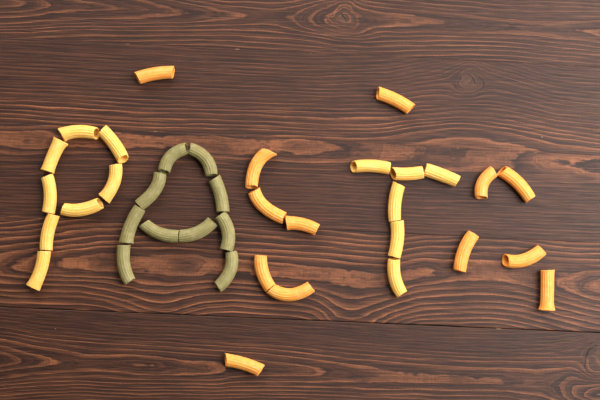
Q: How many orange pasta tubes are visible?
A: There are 13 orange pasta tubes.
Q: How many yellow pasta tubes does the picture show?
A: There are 14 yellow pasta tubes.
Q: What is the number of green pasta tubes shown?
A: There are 10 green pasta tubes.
